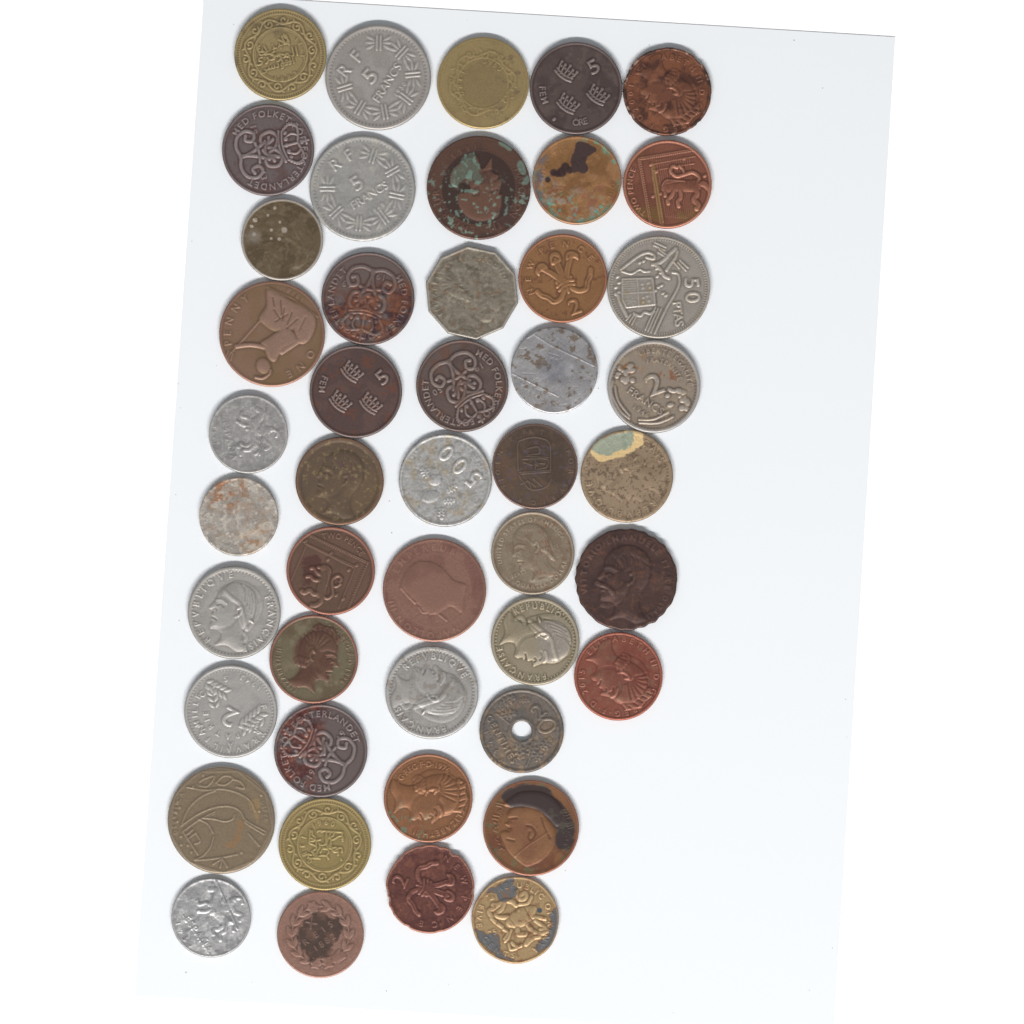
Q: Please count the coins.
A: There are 46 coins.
